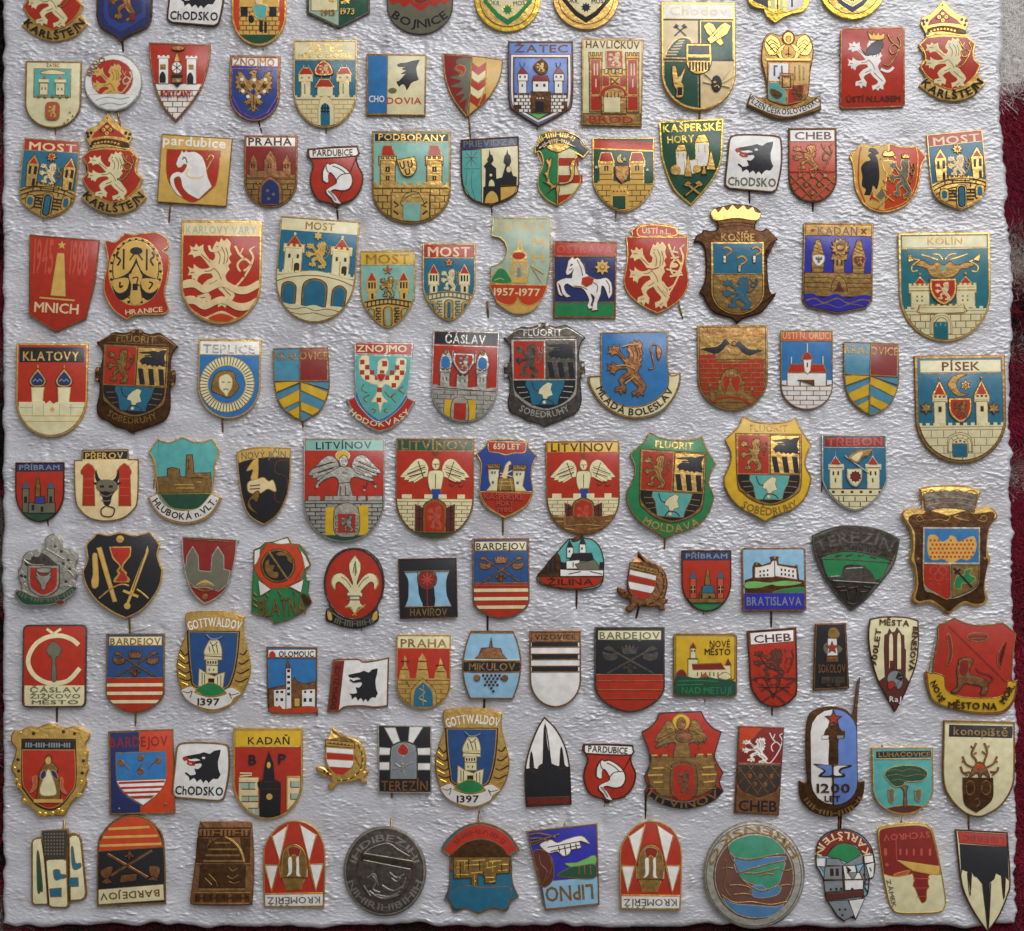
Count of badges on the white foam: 125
